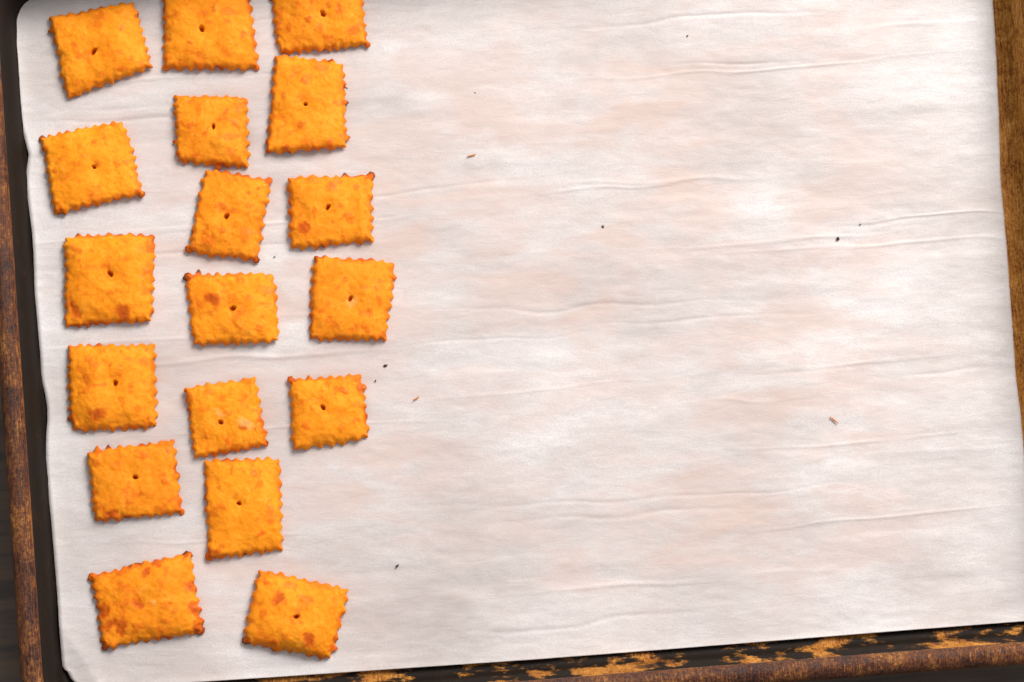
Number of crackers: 18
